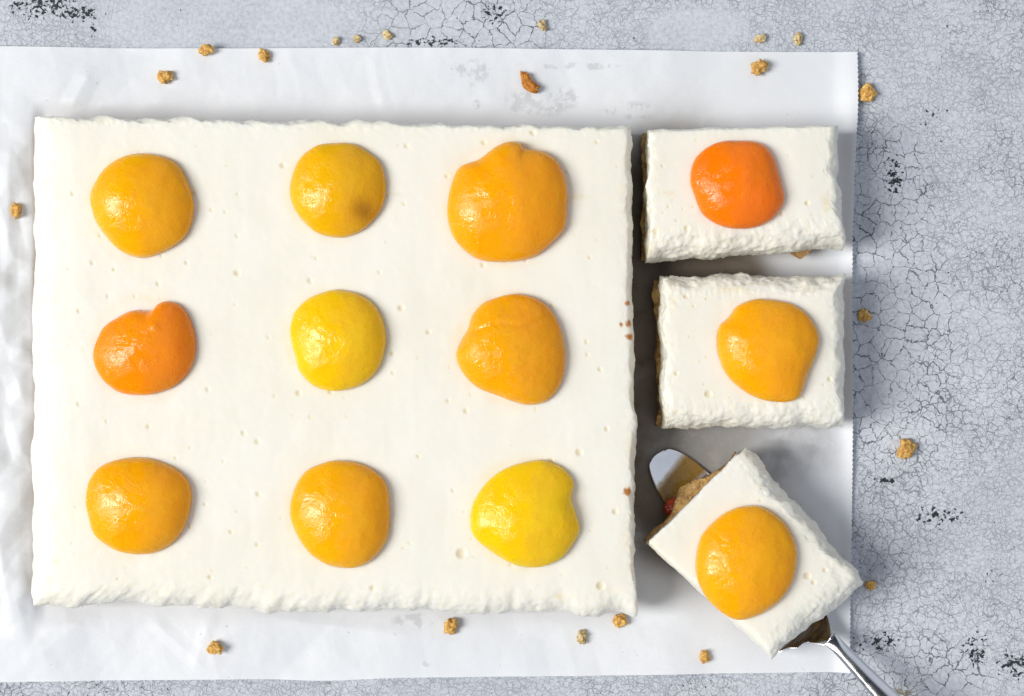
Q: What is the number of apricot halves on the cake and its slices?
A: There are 12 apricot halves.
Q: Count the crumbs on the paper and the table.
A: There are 21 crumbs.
